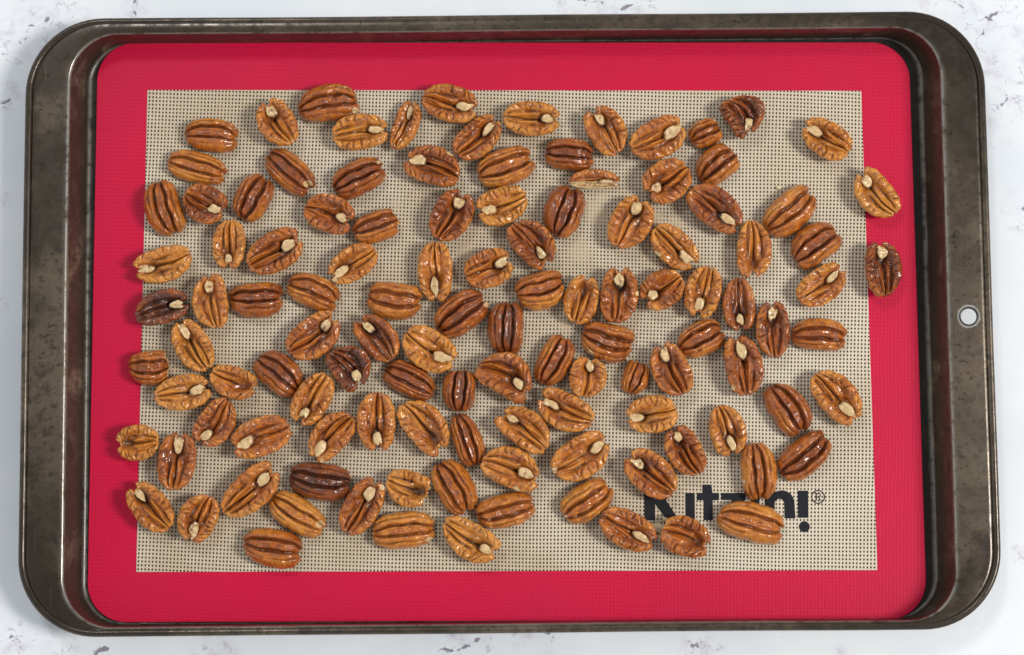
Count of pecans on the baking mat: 117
